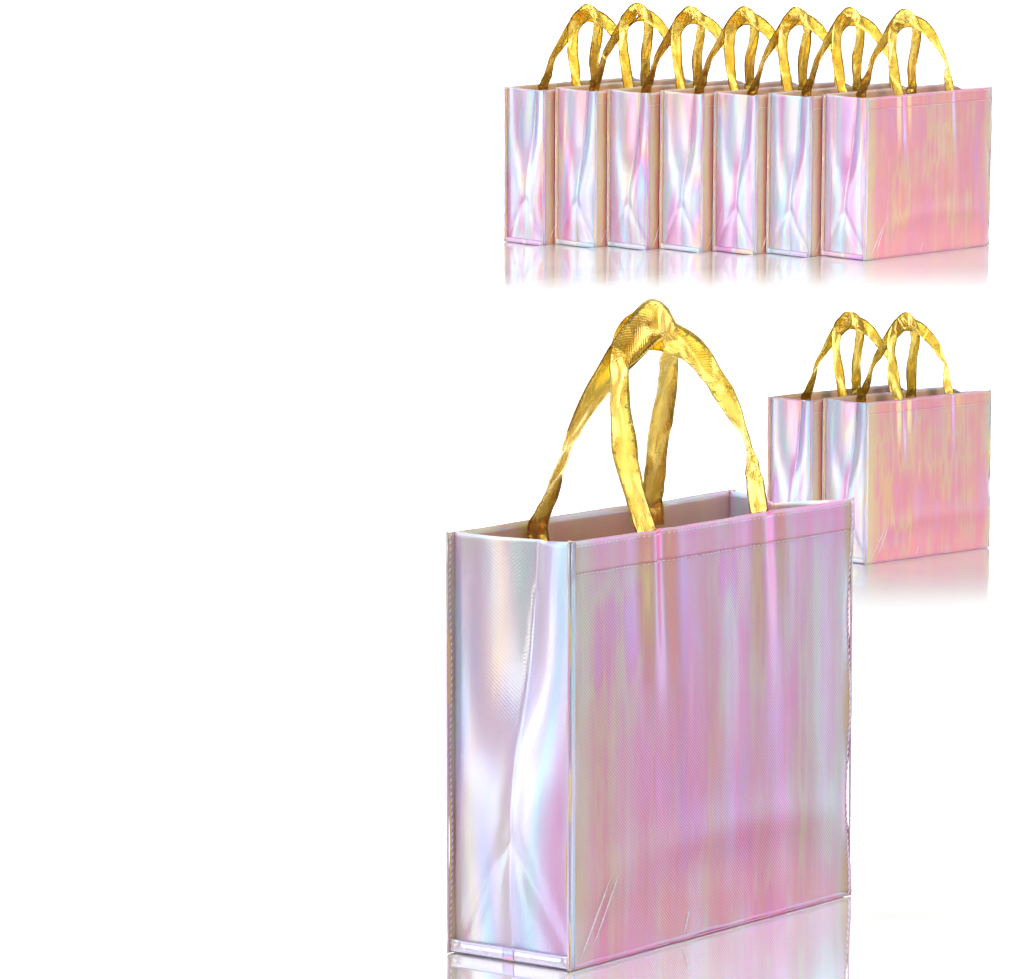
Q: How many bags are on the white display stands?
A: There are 10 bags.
